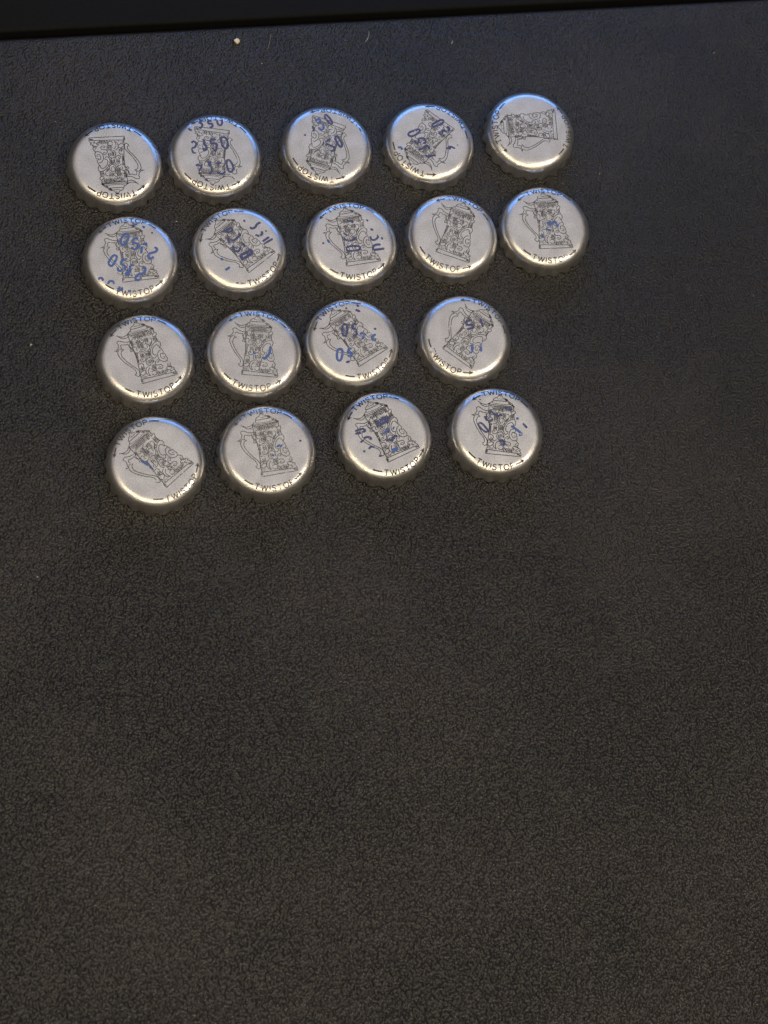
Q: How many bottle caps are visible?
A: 18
